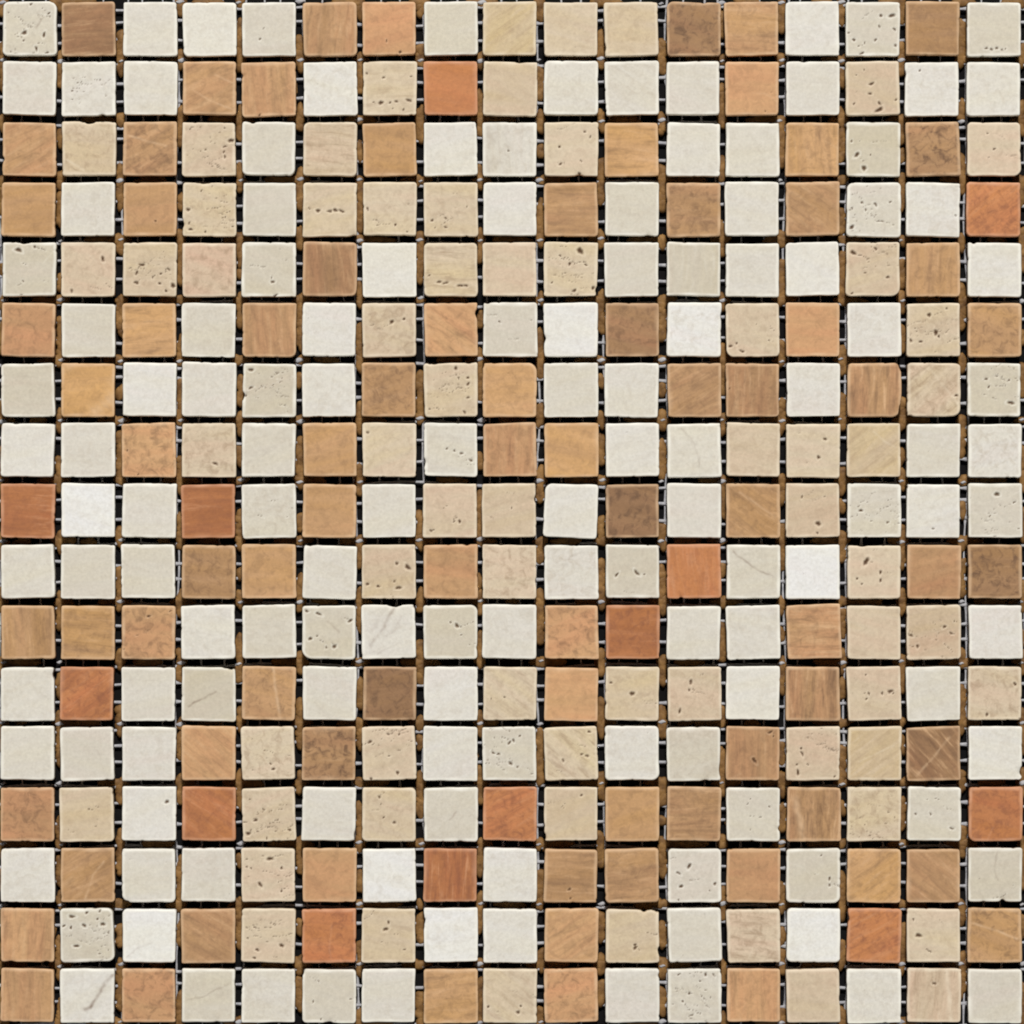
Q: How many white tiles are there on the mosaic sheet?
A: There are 132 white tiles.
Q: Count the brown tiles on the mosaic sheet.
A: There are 80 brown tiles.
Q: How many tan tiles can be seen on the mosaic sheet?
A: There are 64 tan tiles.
